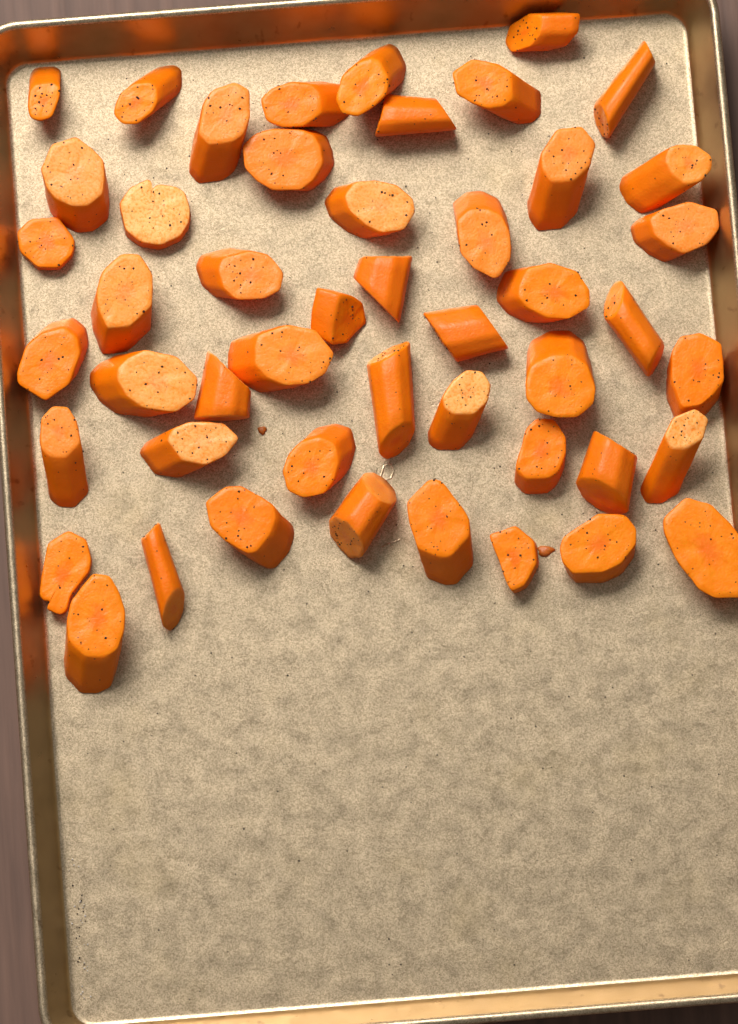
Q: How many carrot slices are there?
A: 48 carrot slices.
